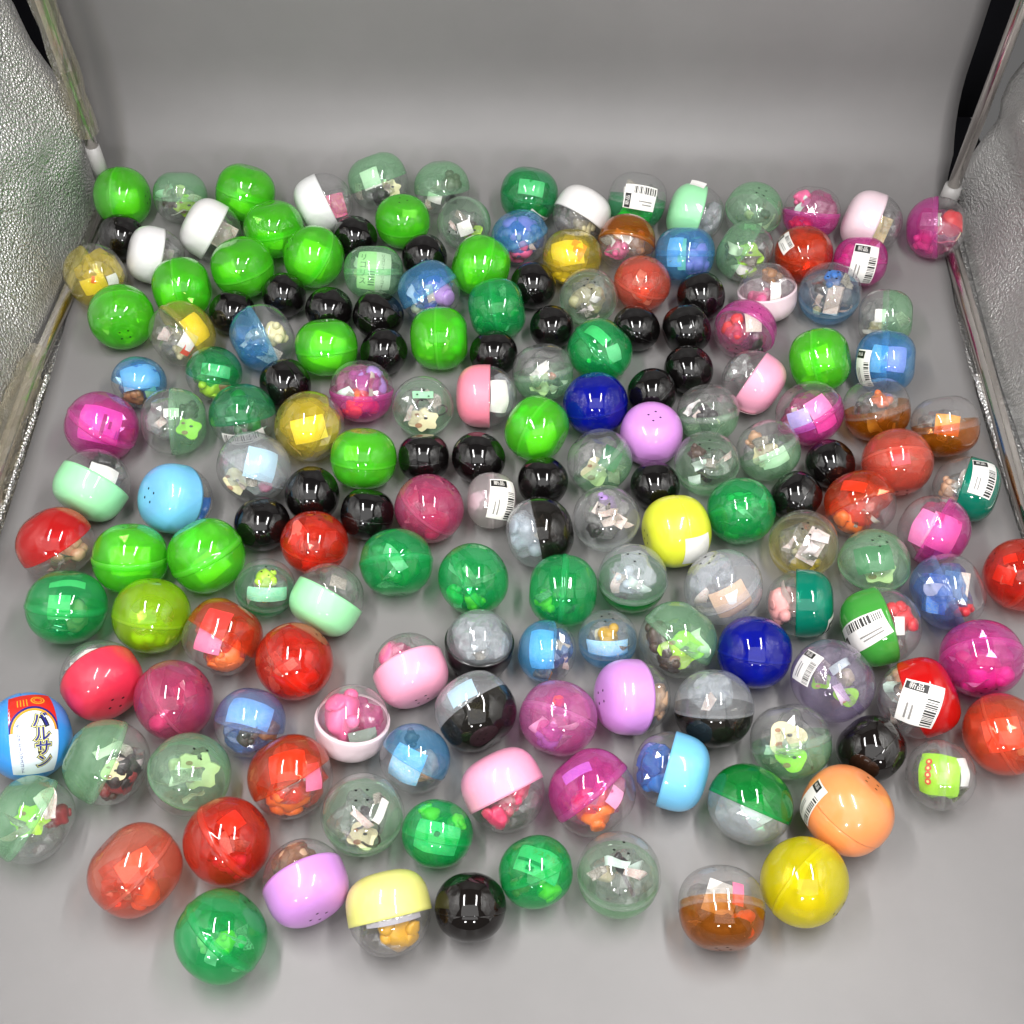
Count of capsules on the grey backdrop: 174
